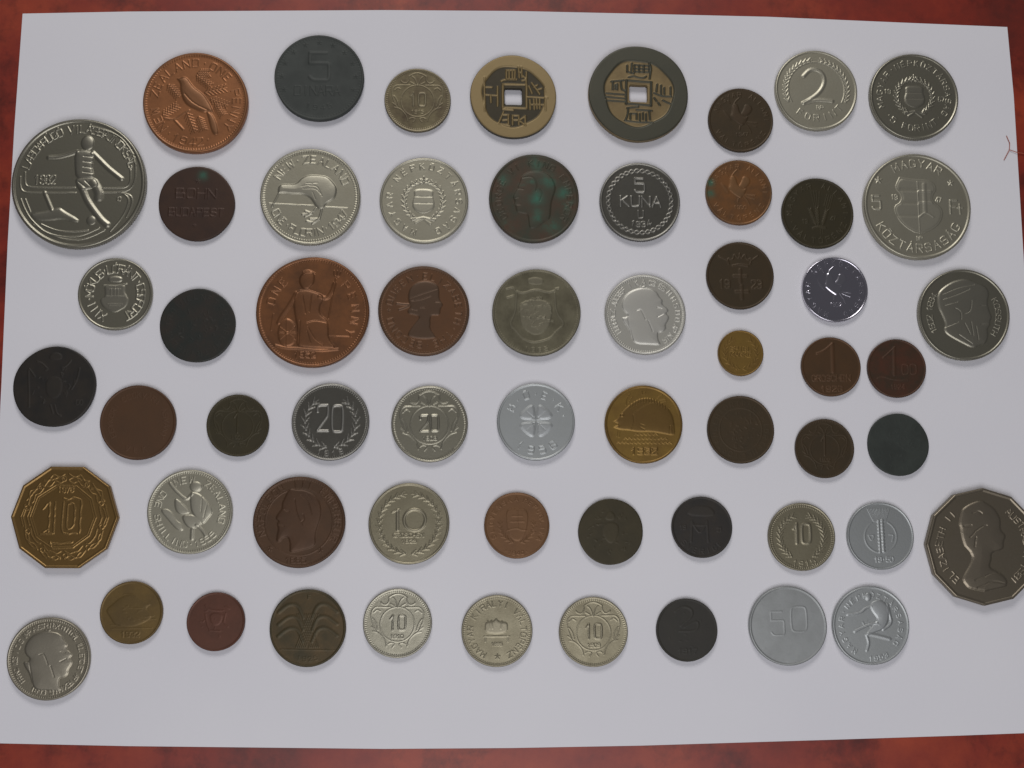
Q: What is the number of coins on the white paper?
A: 59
